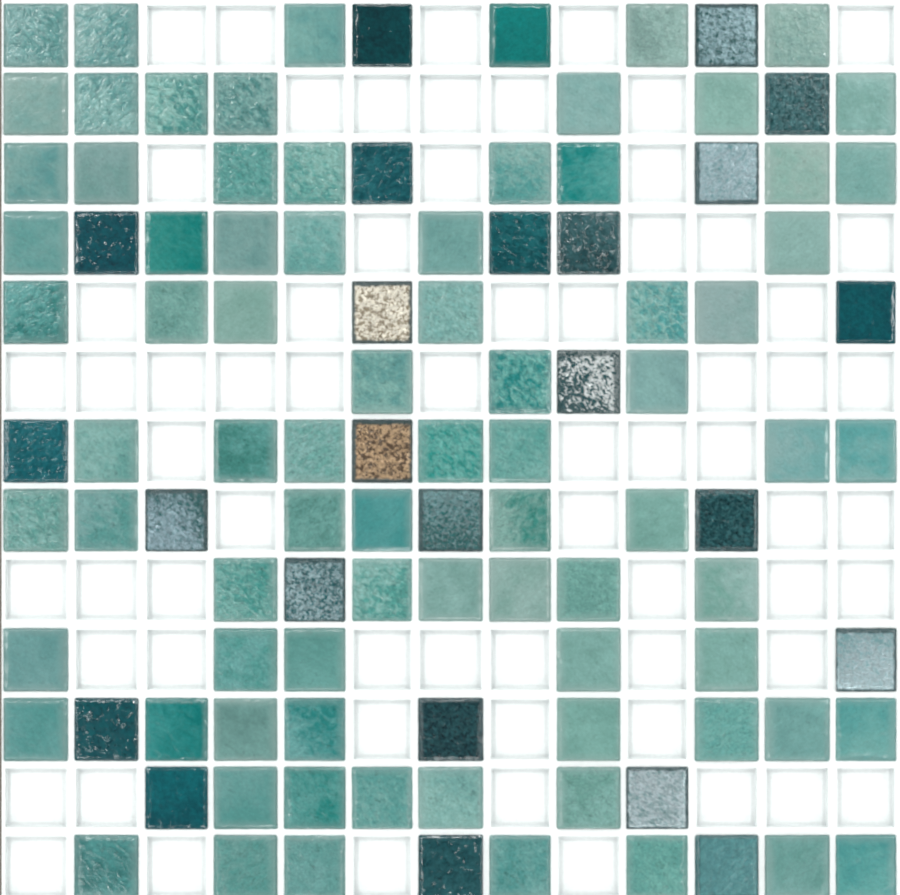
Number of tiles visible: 104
